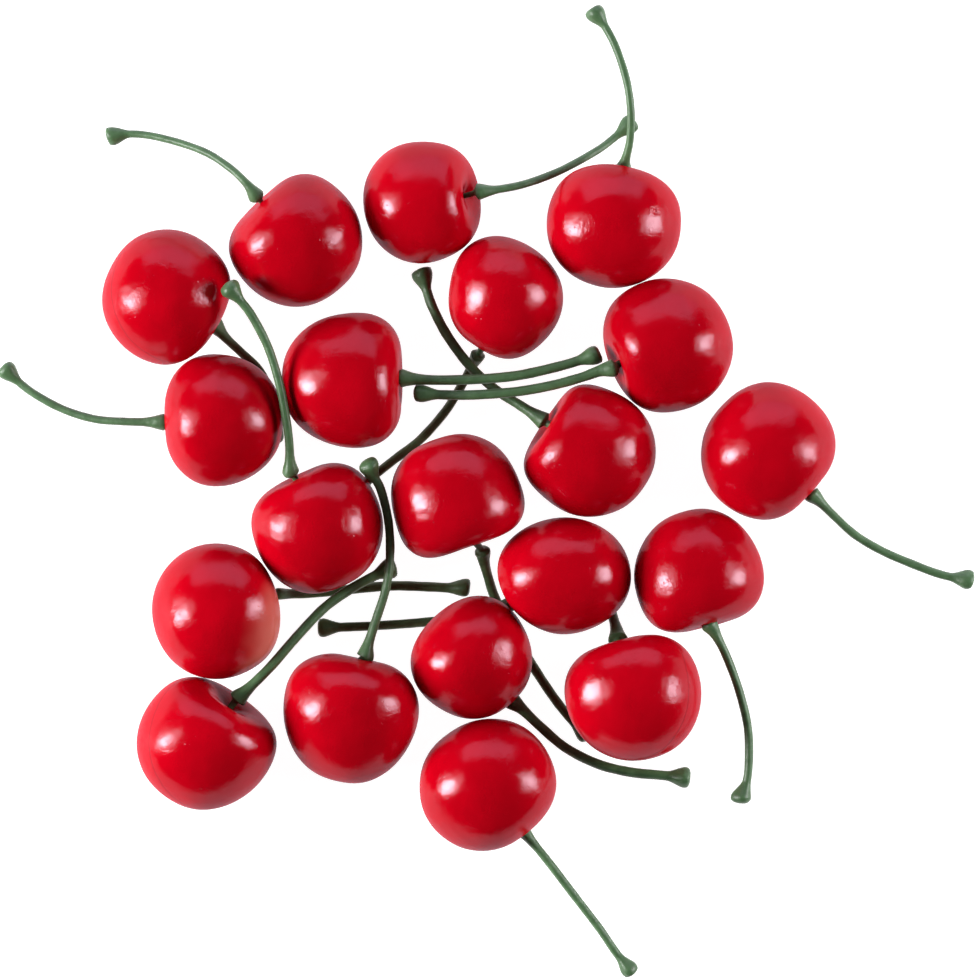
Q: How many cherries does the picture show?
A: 20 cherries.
